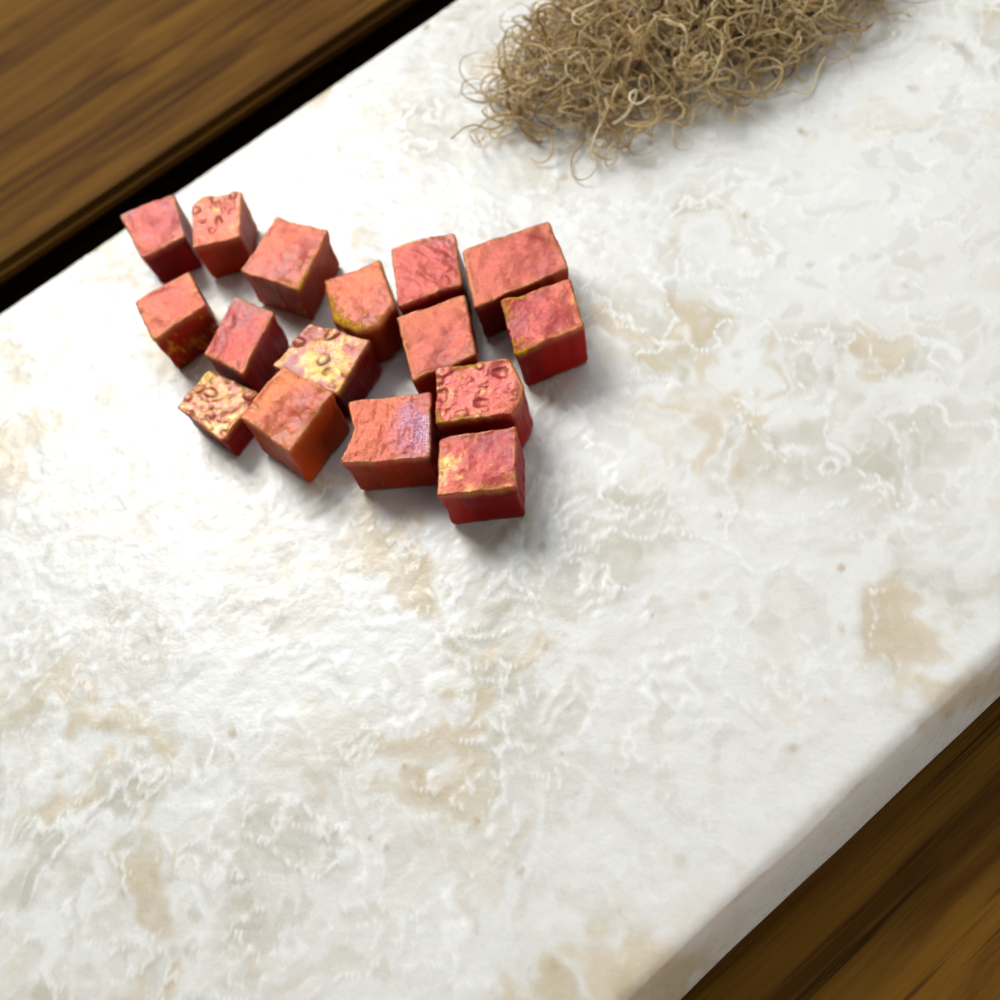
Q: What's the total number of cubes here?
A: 16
